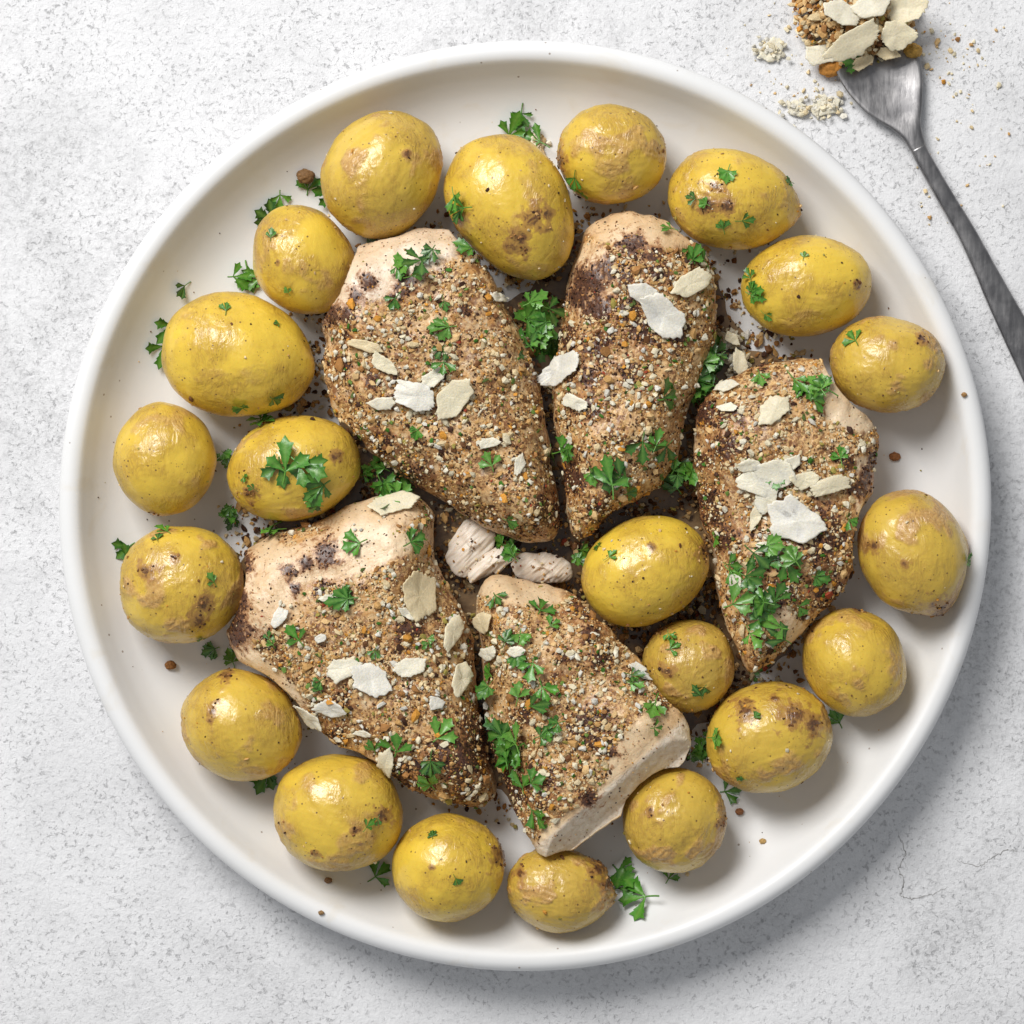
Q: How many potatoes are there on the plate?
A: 21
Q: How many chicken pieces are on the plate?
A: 5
